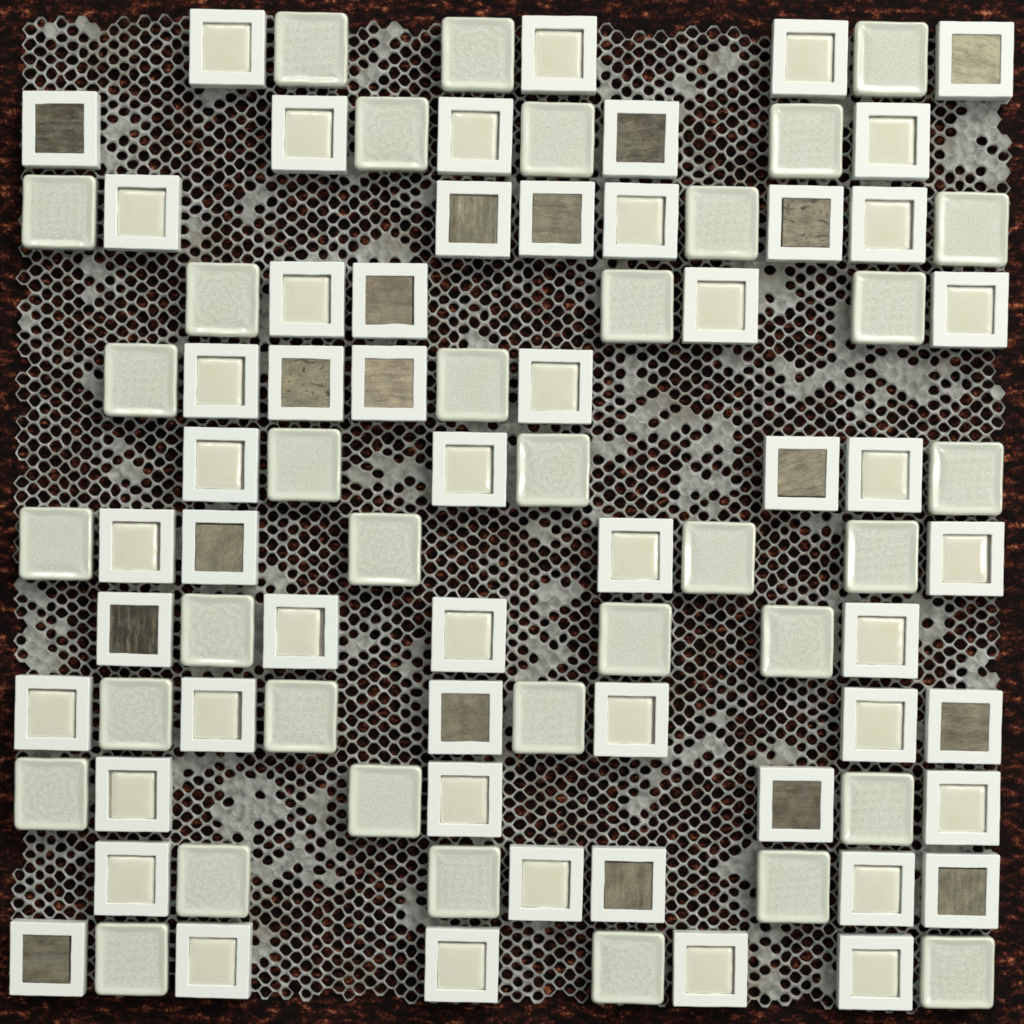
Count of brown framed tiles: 18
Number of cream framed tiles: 37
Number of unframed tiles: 36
